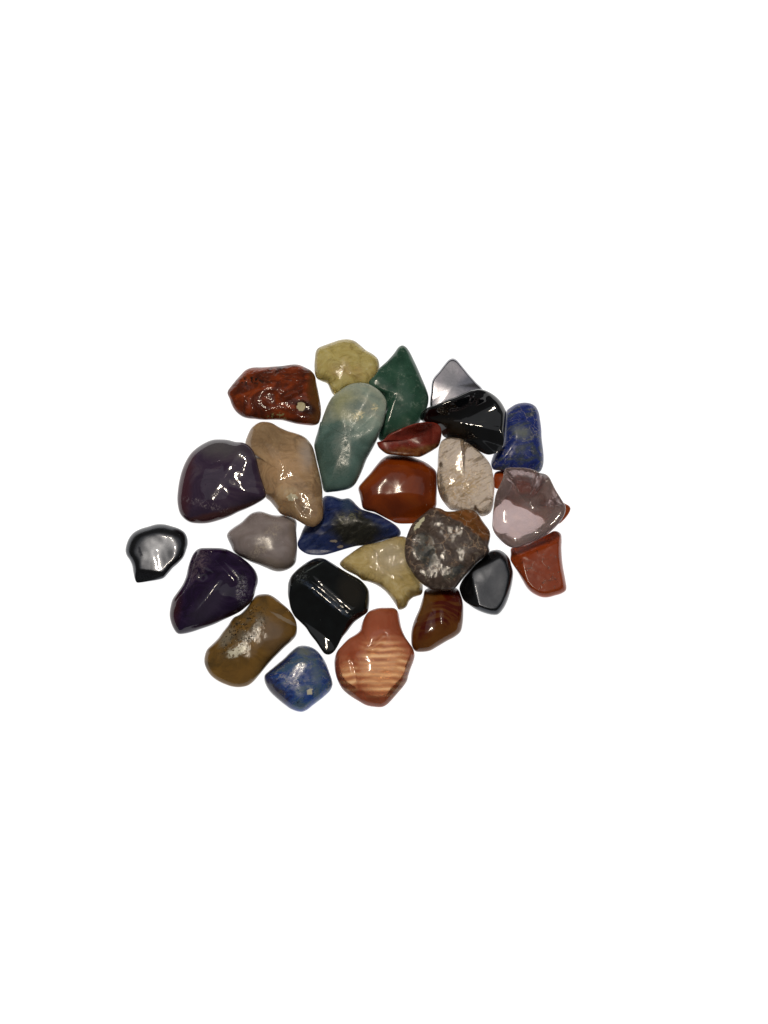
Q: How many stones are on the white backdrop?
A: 27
